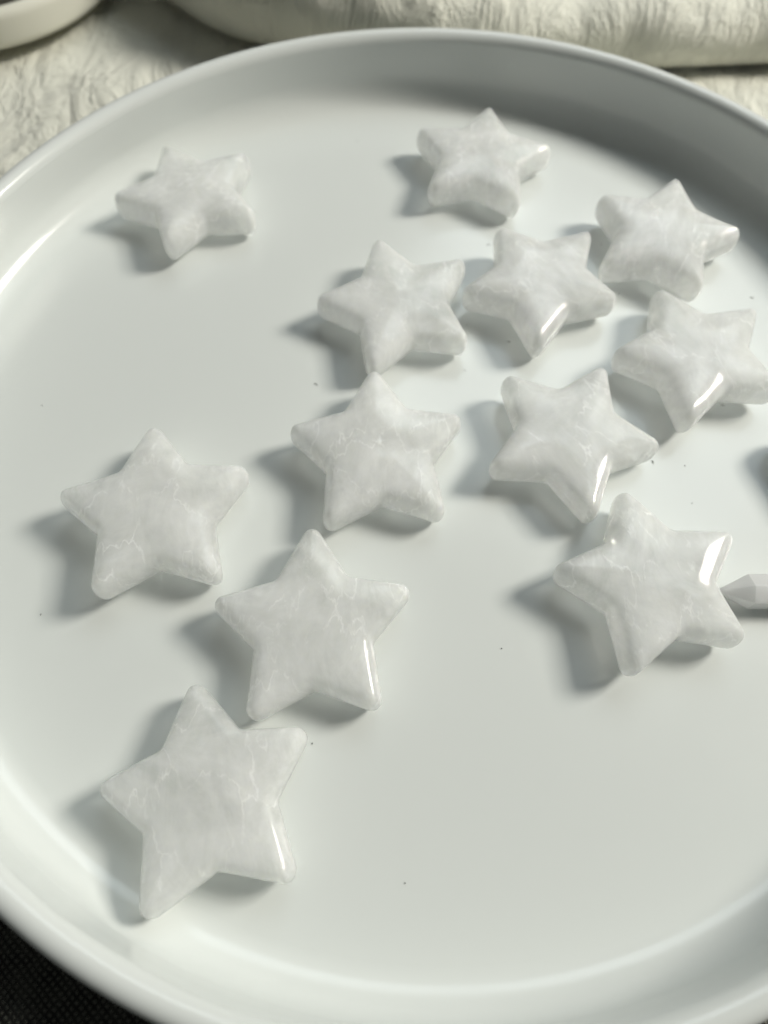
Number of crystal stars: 12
